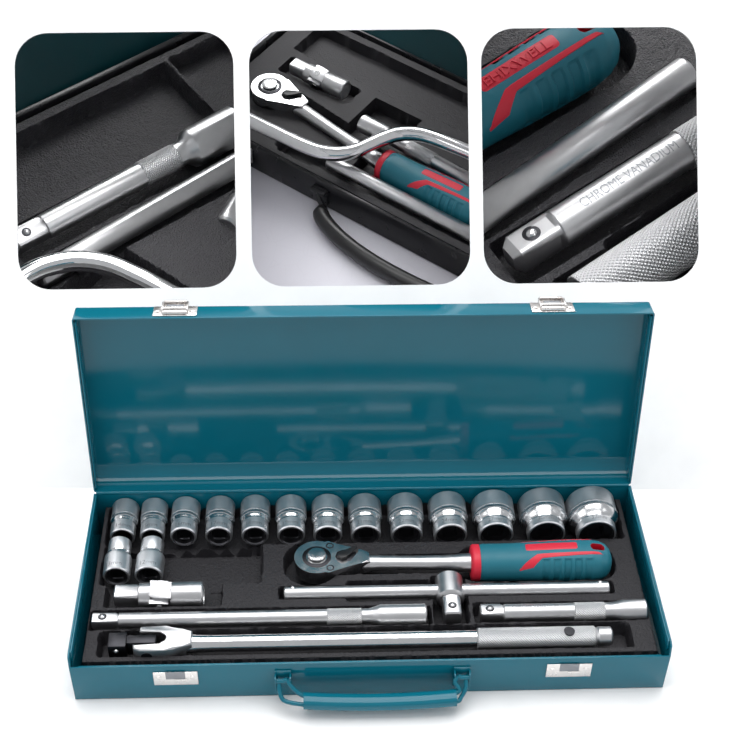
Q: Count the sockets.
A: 15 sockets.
